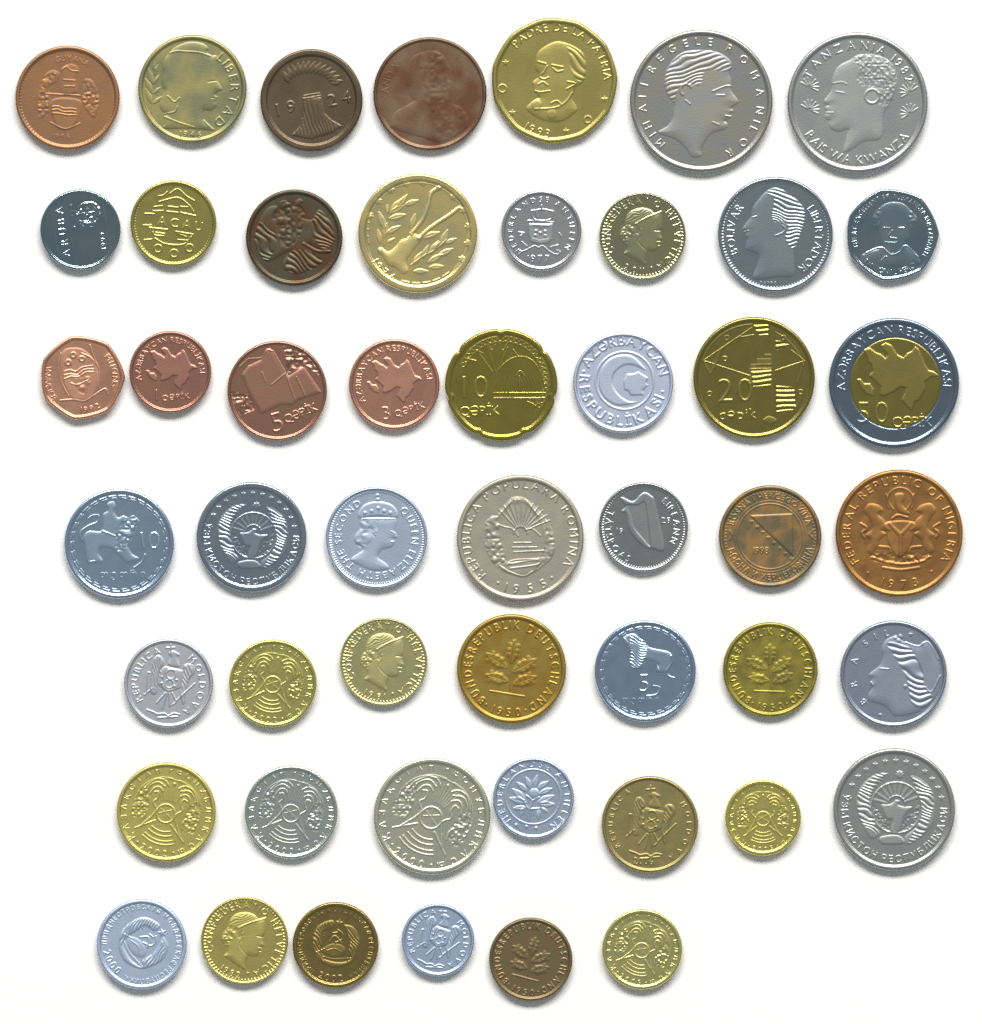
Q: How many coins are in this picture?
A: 50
